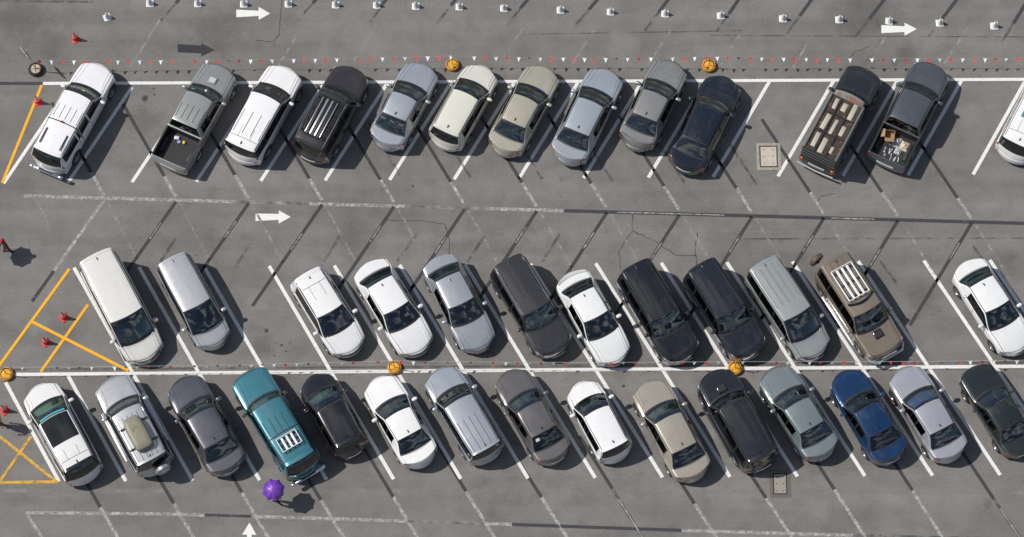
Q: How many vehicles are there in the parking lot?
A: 40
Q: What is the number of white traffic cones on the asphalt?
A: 19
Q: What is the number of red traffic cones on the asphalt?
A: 5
